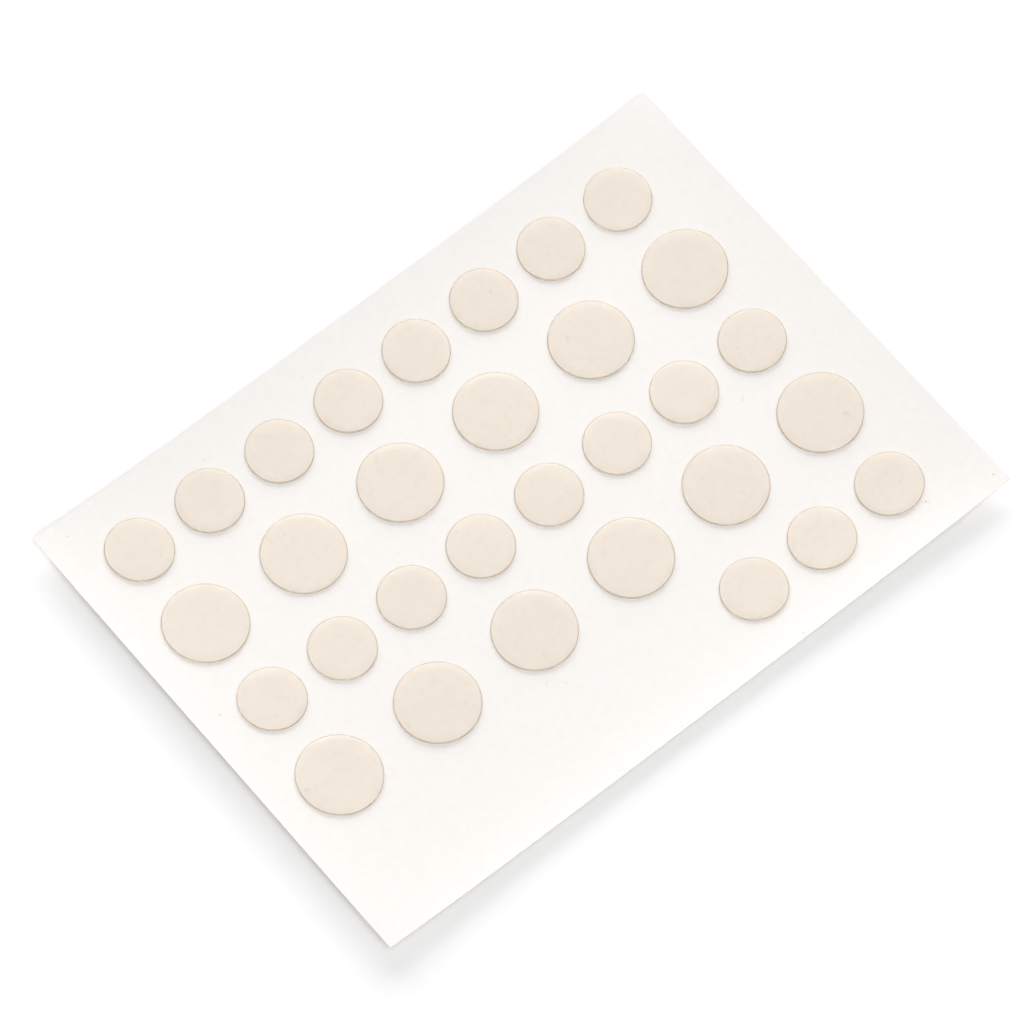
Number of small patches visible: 19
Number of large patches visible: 12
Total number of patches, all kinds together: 31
